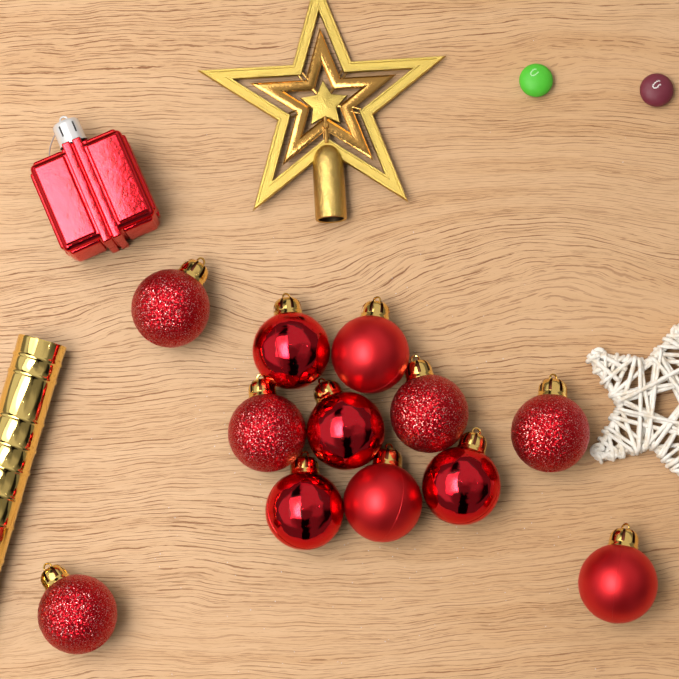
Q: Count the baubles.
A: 12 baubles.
